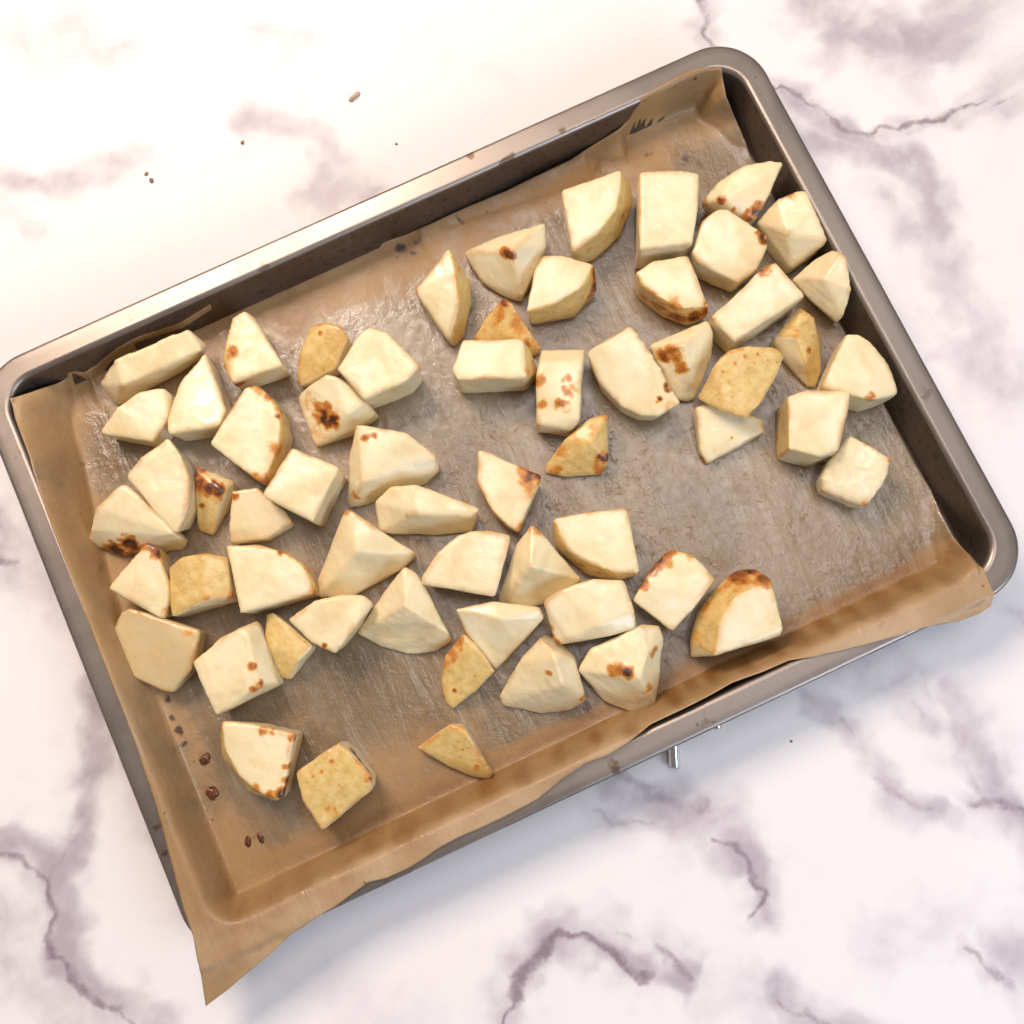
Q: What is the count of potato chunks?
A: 61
